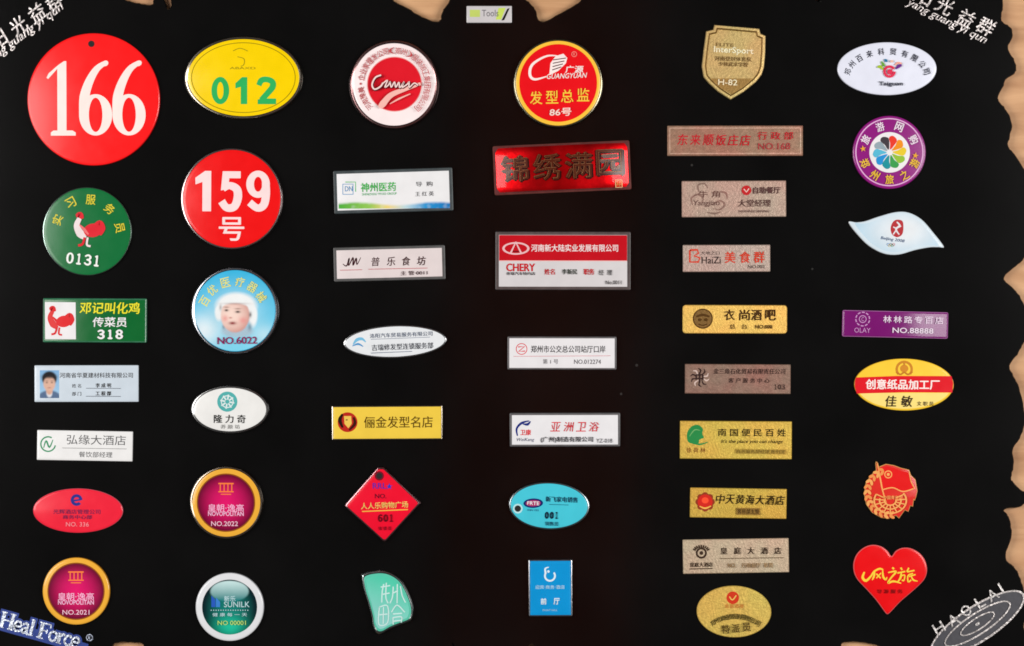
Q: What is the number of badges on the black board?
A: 45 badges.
